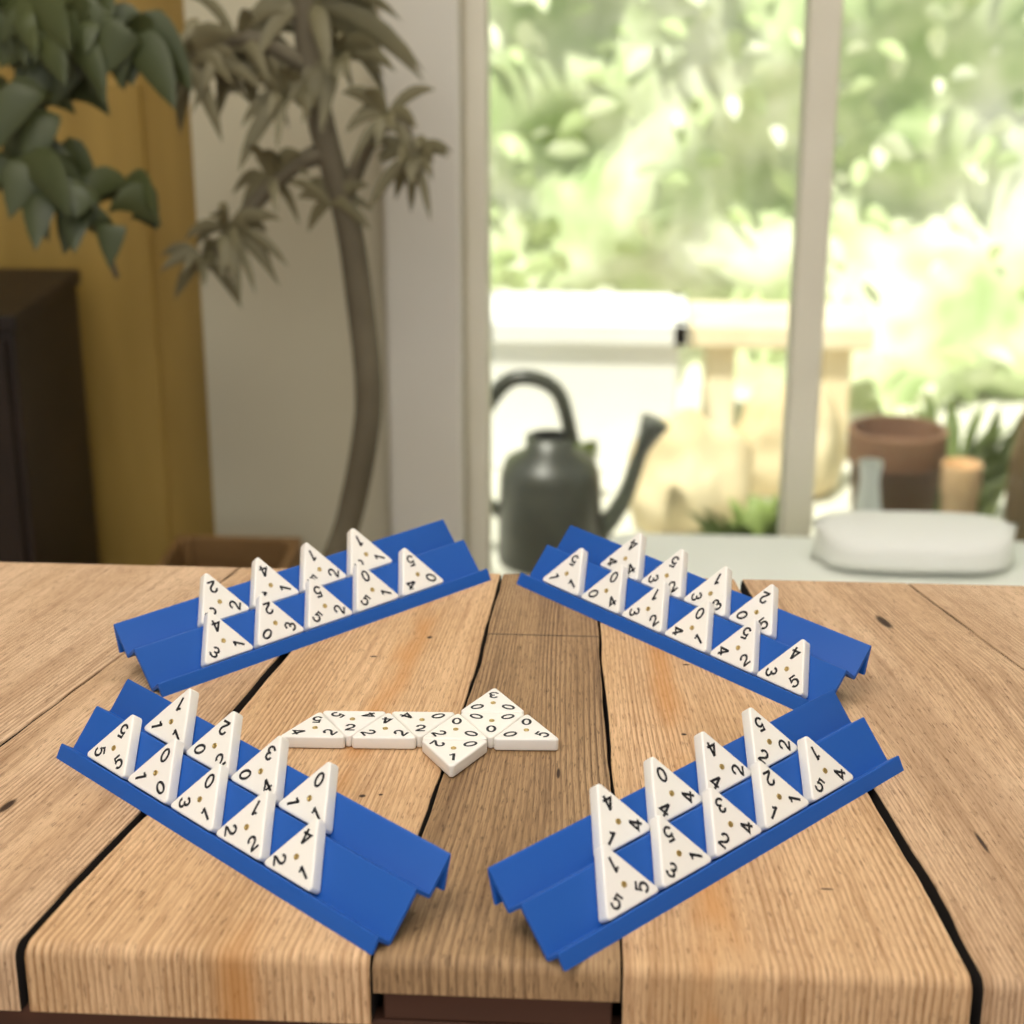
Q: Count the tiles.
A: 46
